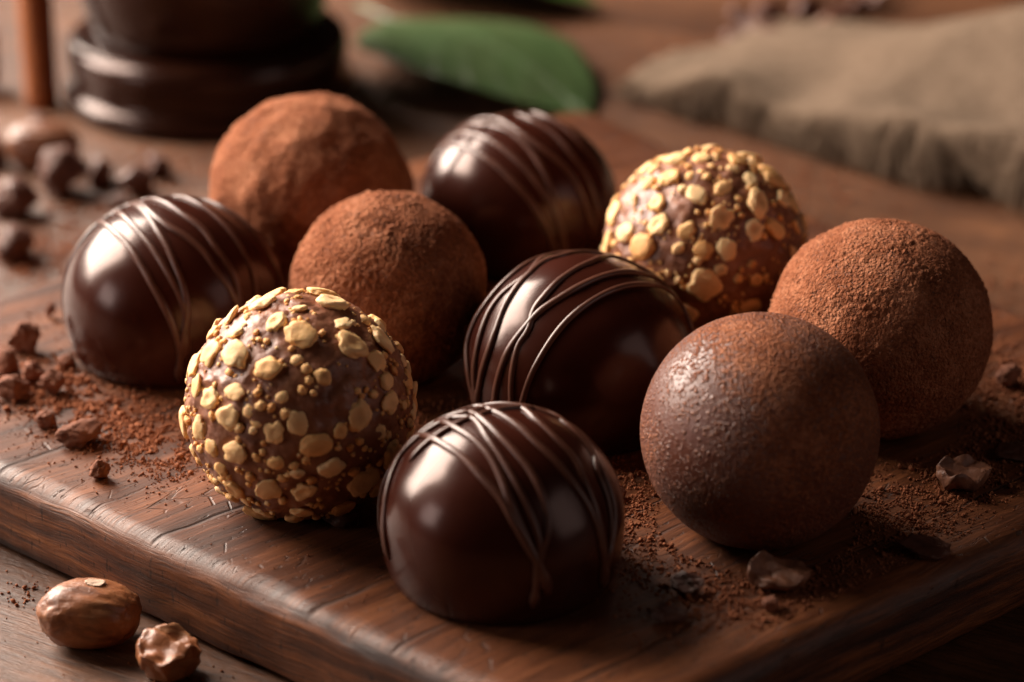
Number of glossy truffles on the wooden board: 4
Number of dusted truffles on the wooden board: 4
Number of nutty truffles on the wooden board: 2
